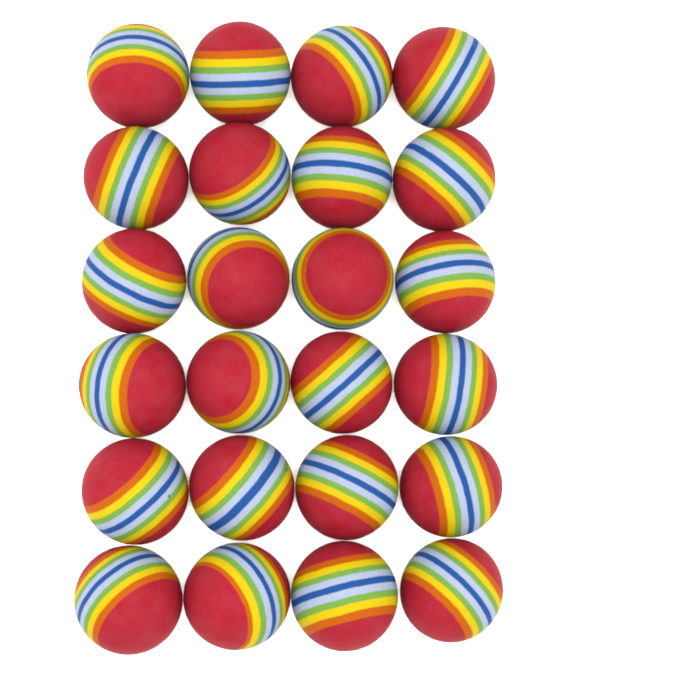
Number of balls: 24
